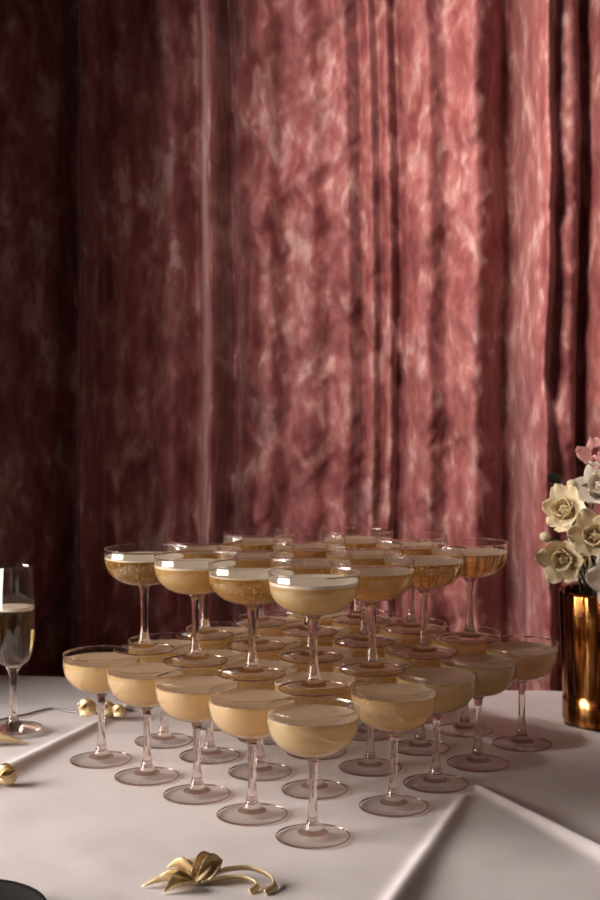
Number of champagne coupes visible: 40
